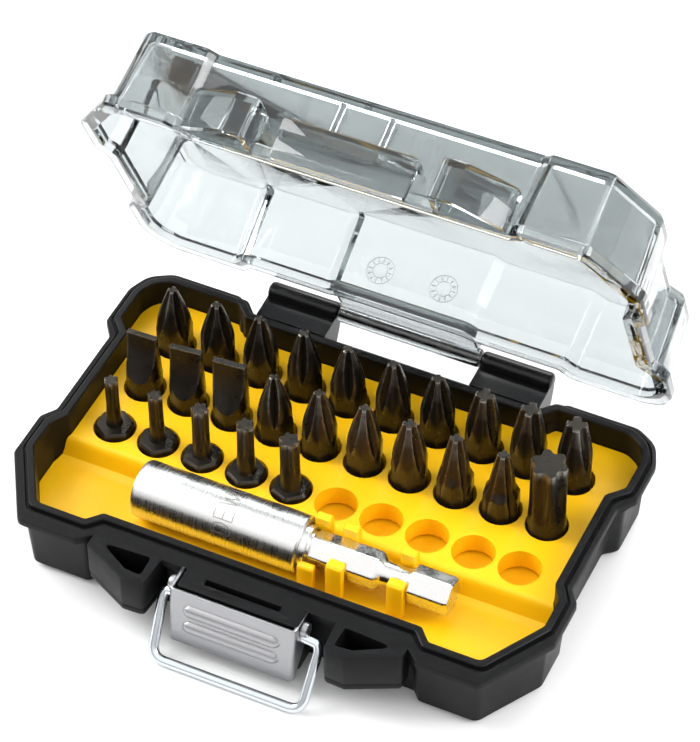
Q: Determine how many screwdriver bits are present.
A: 25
